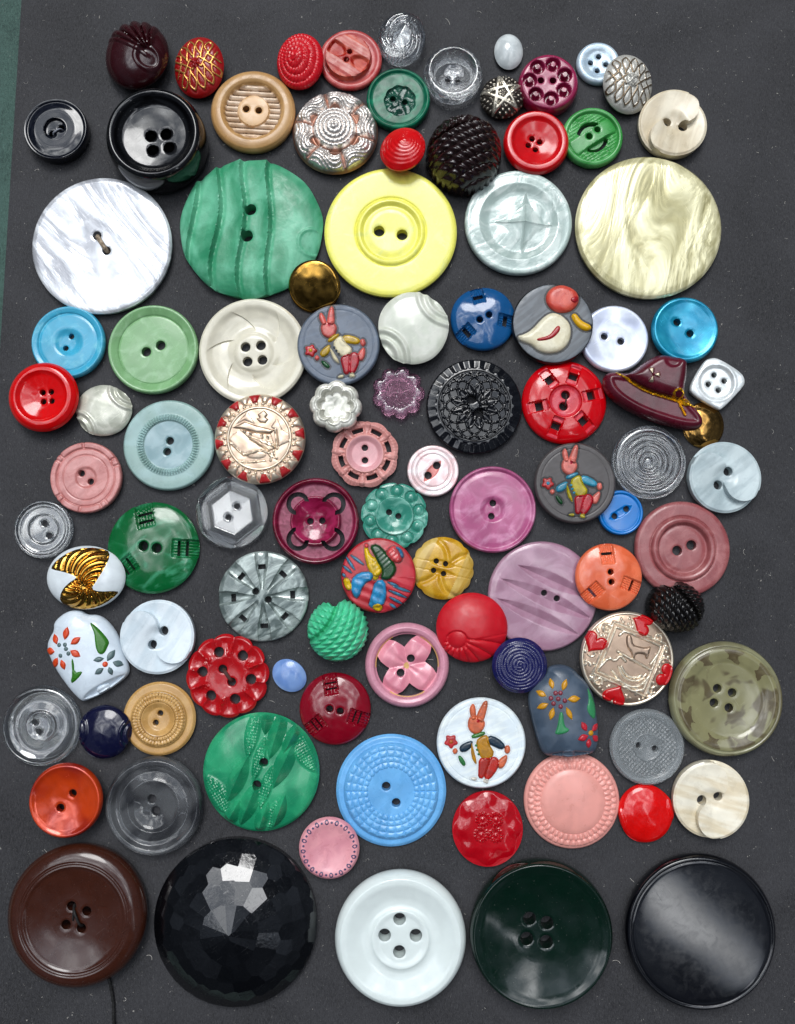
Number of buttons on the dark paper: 99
